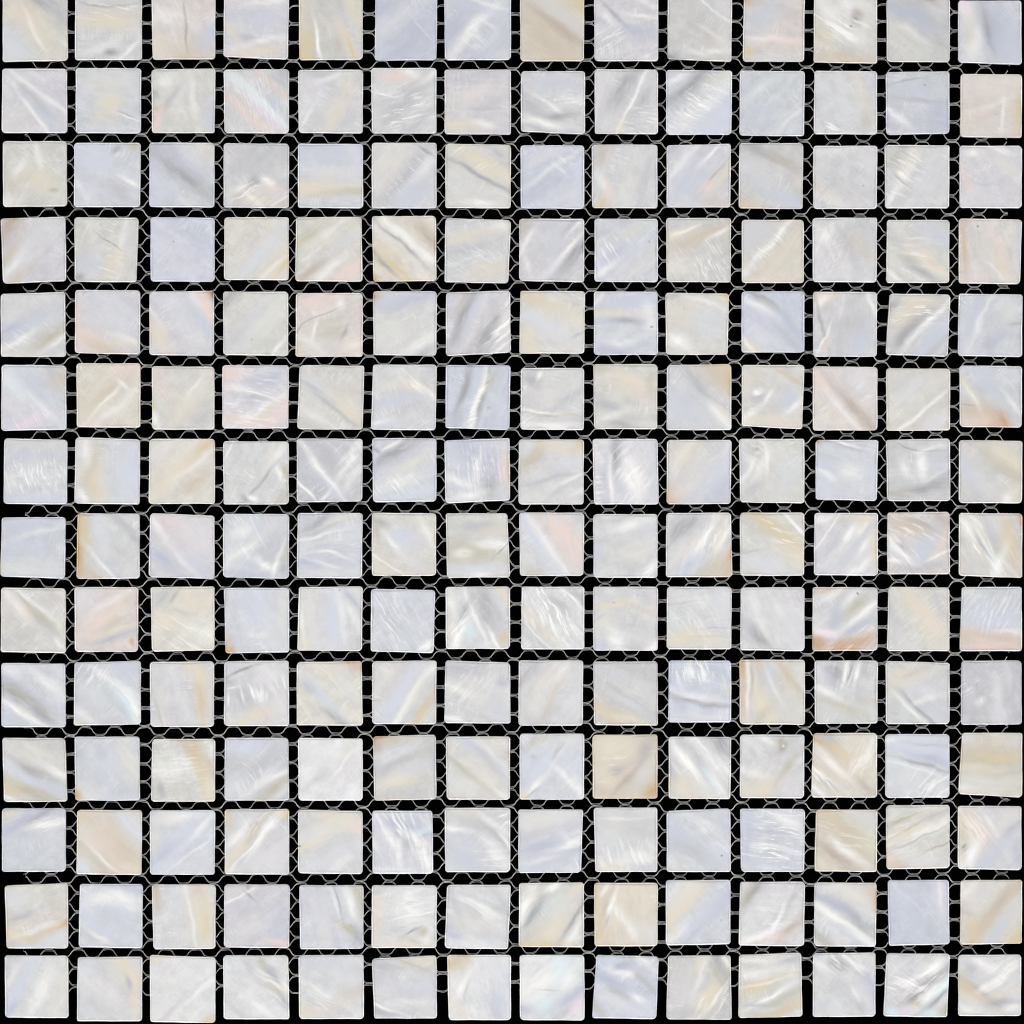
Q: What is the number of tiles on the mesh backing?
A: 196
